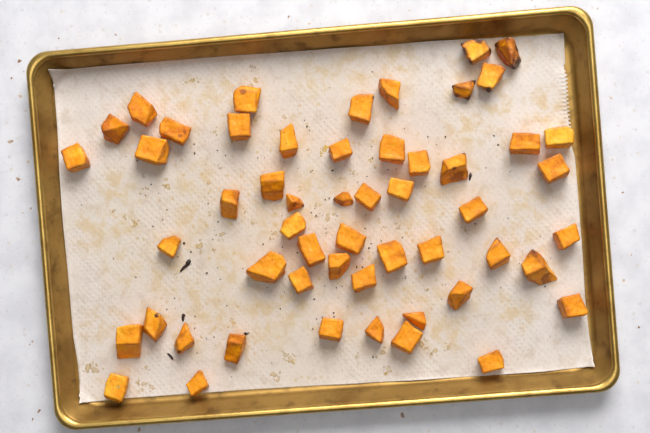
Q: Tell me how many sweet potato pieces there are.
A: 54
